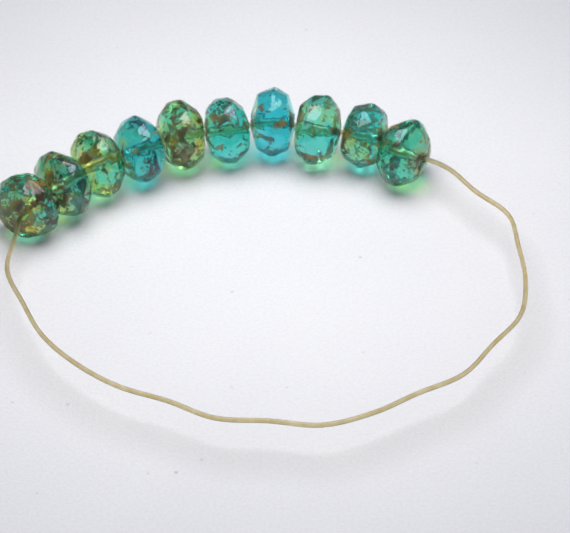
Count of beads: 10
